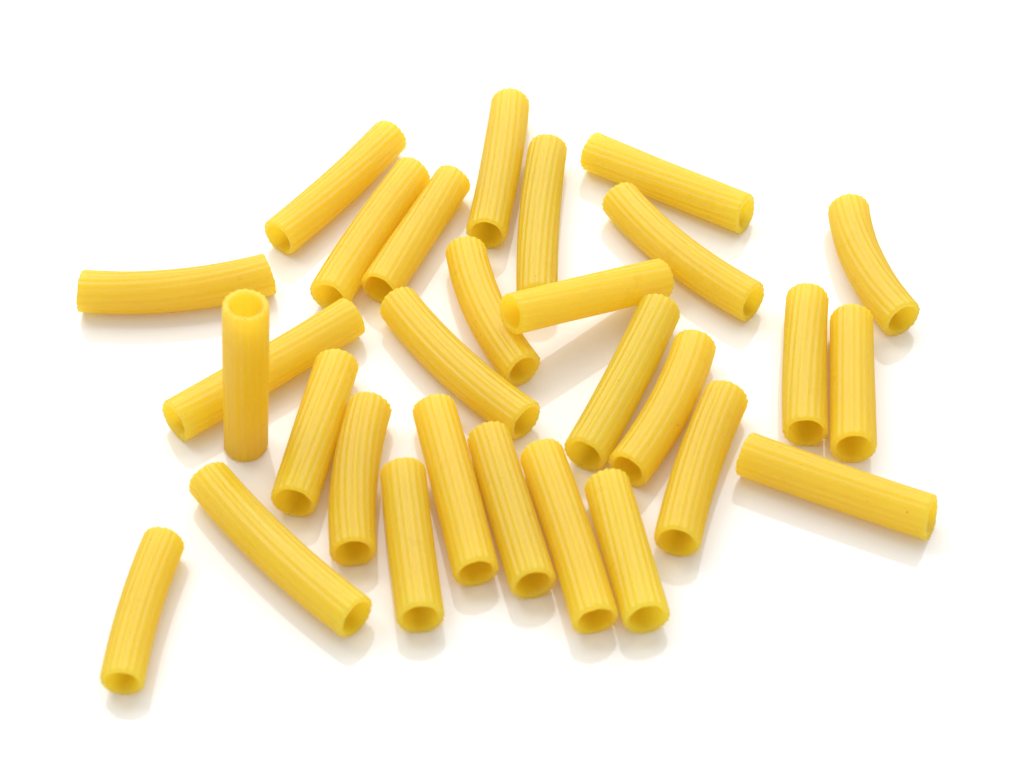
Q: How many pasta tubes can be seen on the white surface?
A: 29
